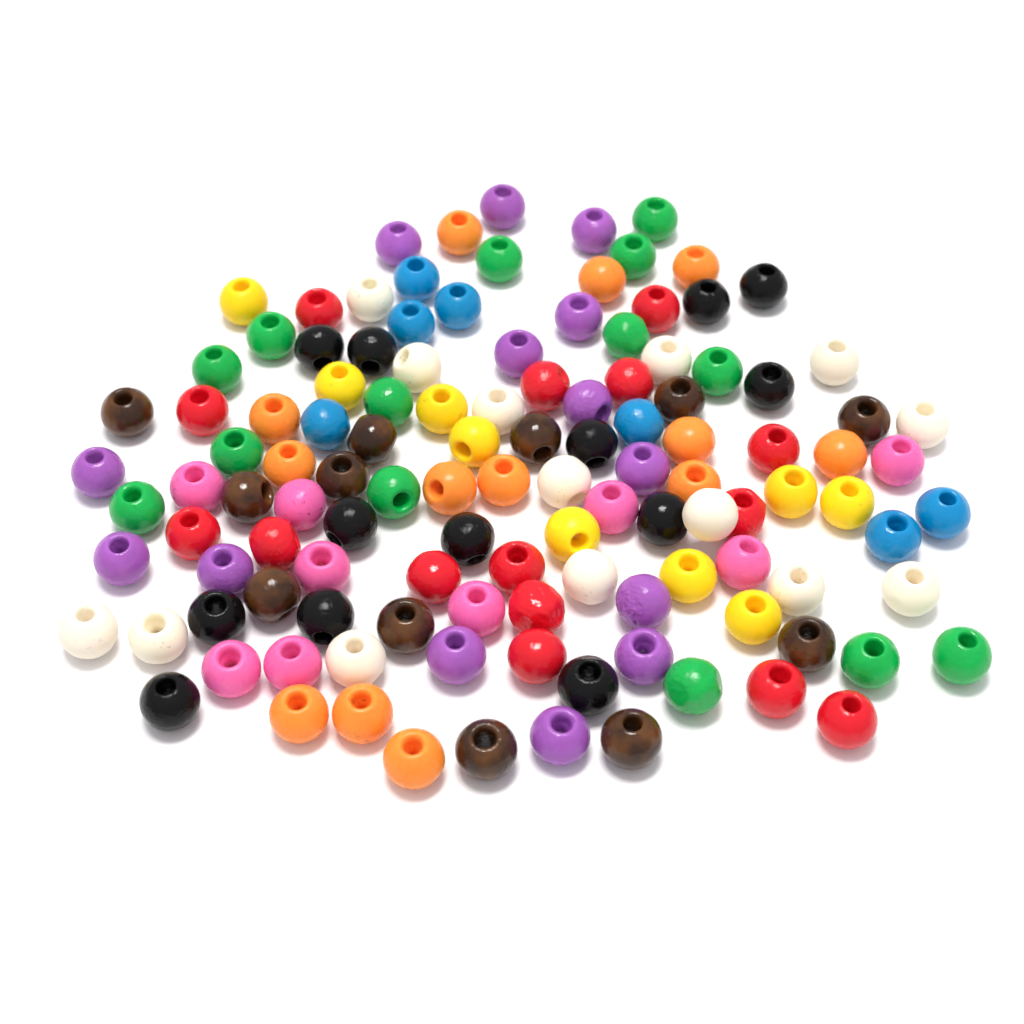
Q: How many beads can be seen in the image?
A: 120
